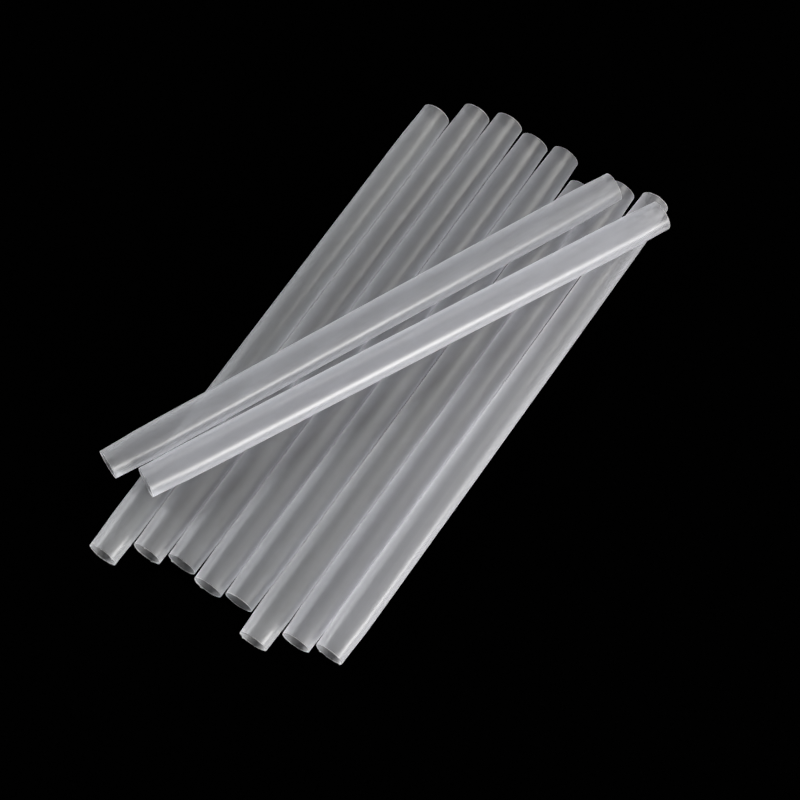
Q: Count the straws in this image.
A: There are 10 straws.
